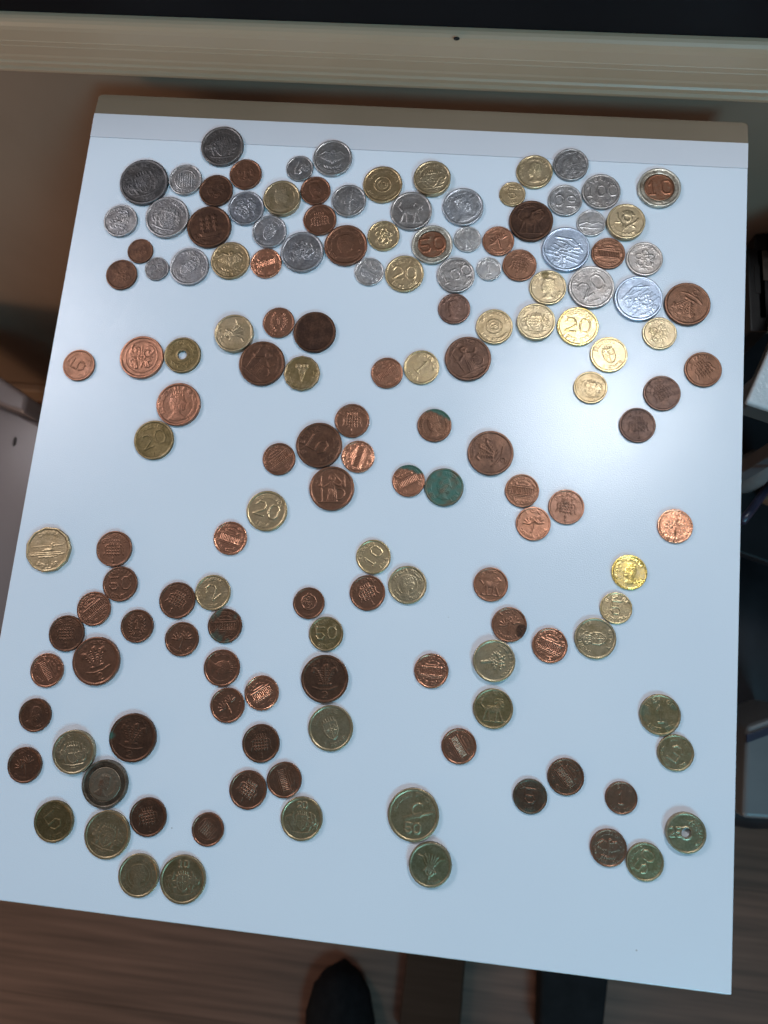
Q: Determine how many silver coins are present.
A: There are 27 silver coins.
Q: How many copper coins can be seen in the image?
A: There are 73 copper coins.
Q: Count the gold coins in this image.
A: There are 45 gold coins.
